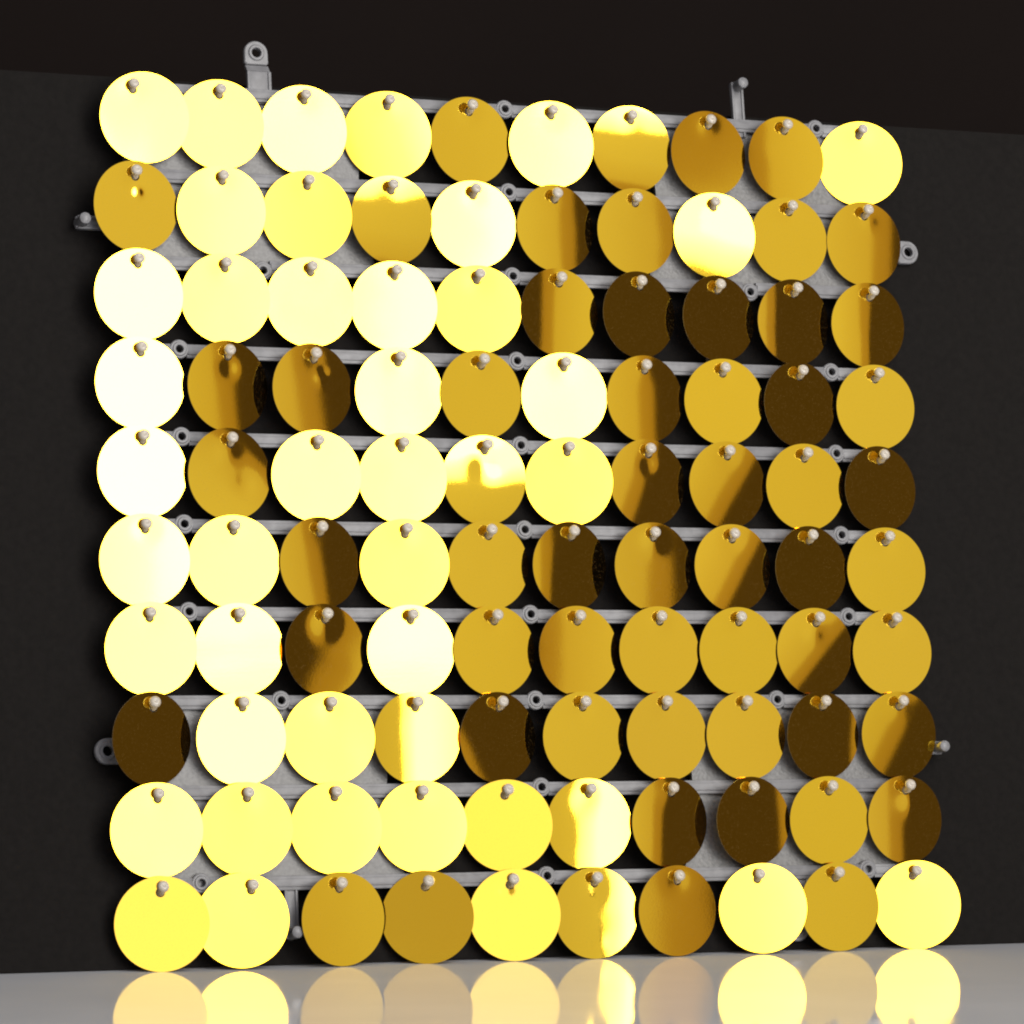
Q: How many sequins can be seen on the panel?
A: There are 100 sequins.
